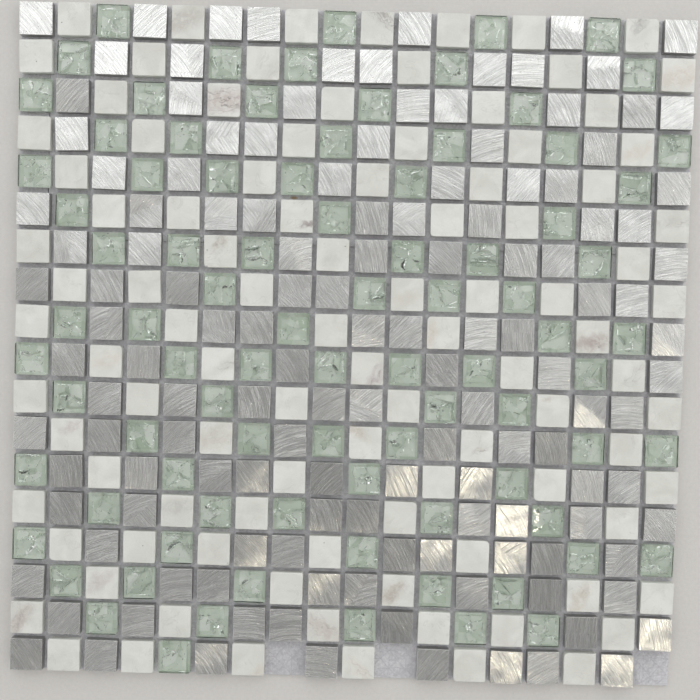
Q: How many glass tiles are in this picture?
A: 86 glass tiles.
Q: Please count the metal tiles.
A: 136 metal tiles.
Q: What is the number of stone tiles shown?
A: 99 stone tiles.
